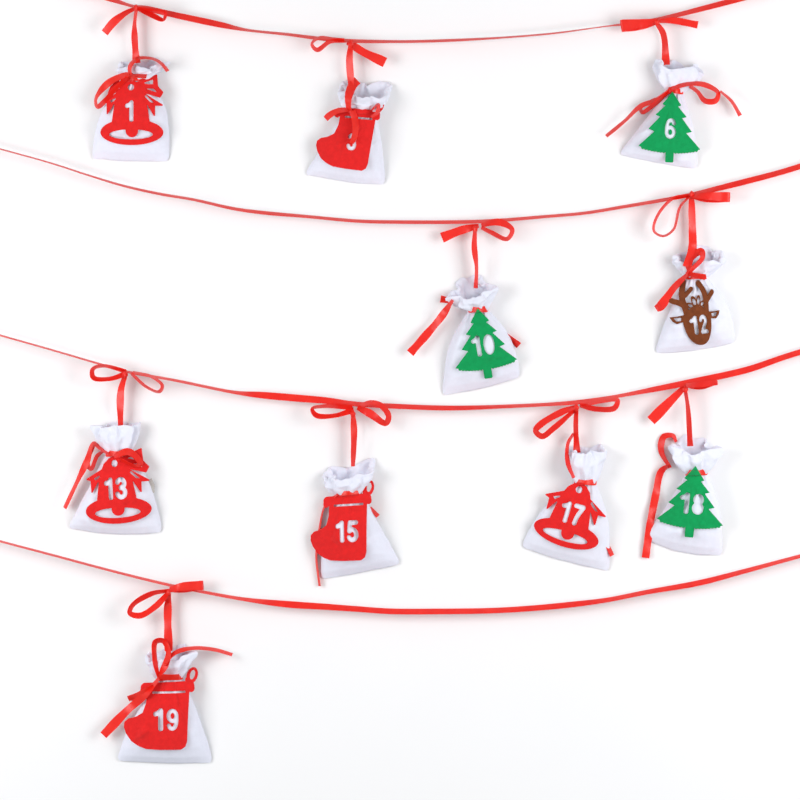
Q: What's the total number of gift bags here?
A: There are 10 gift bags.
